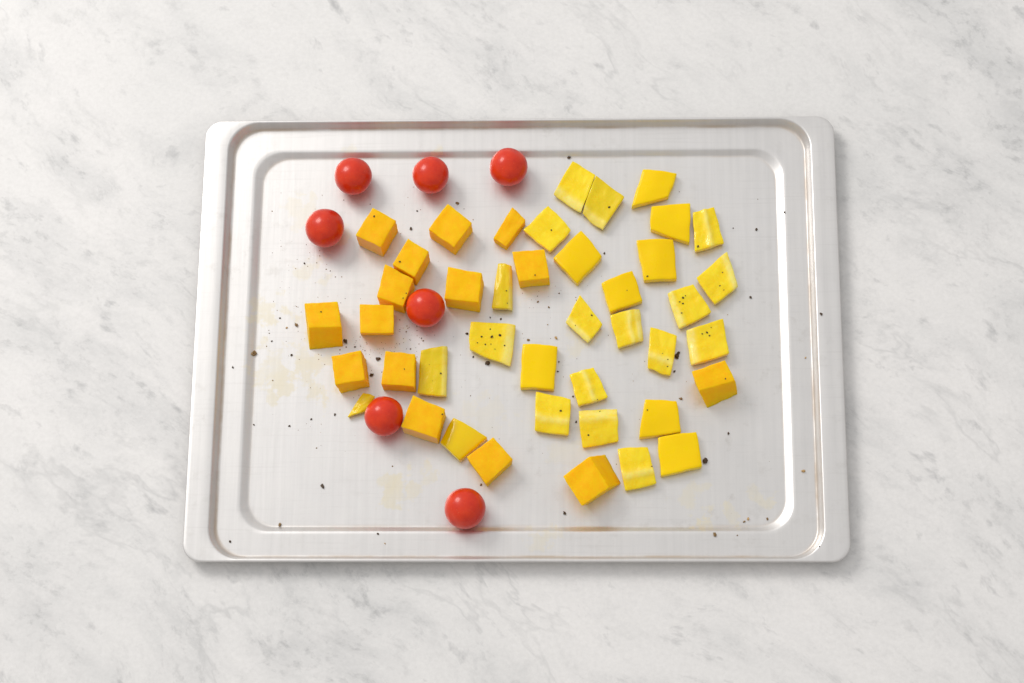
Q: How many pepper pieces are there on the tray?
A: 27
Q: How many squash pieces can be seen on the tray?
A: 15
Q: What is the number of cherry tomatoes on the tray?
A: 7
